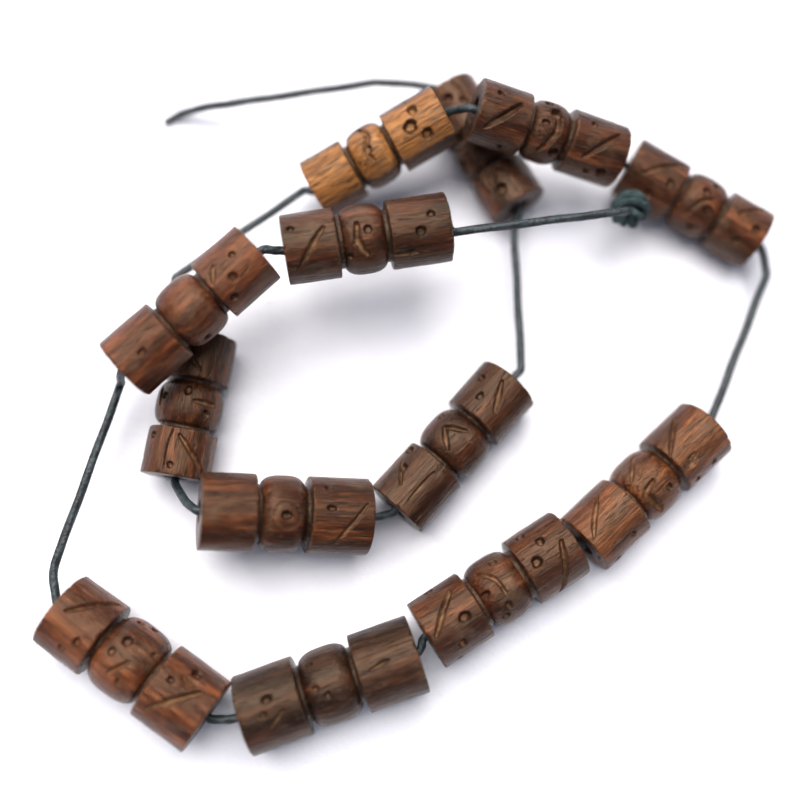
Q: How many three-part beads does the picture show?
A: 13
